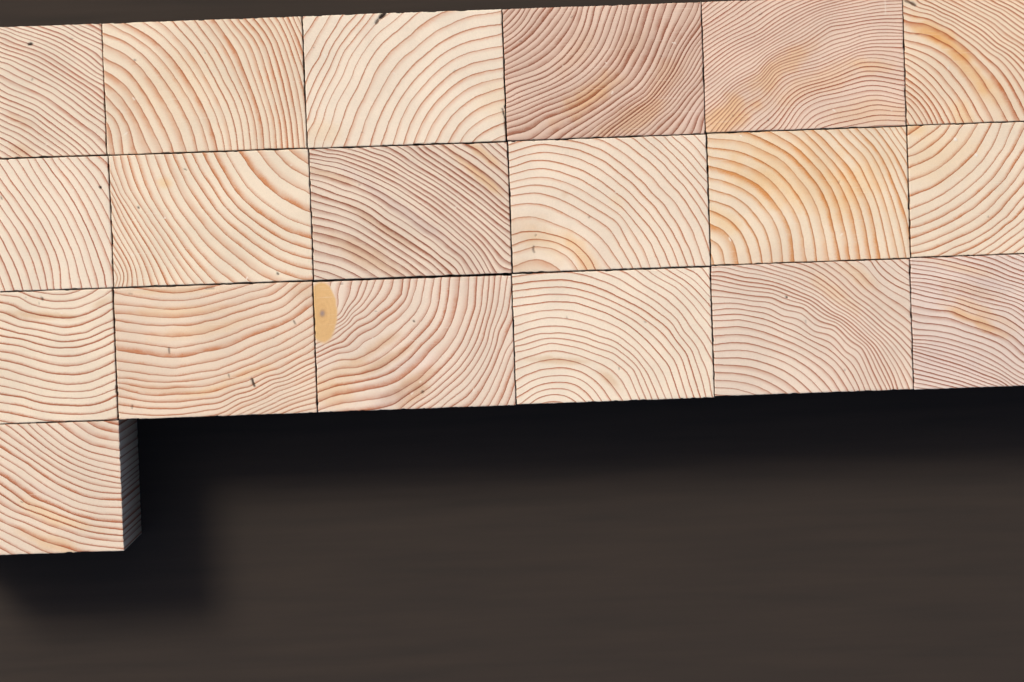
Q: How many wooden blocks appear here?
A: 19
